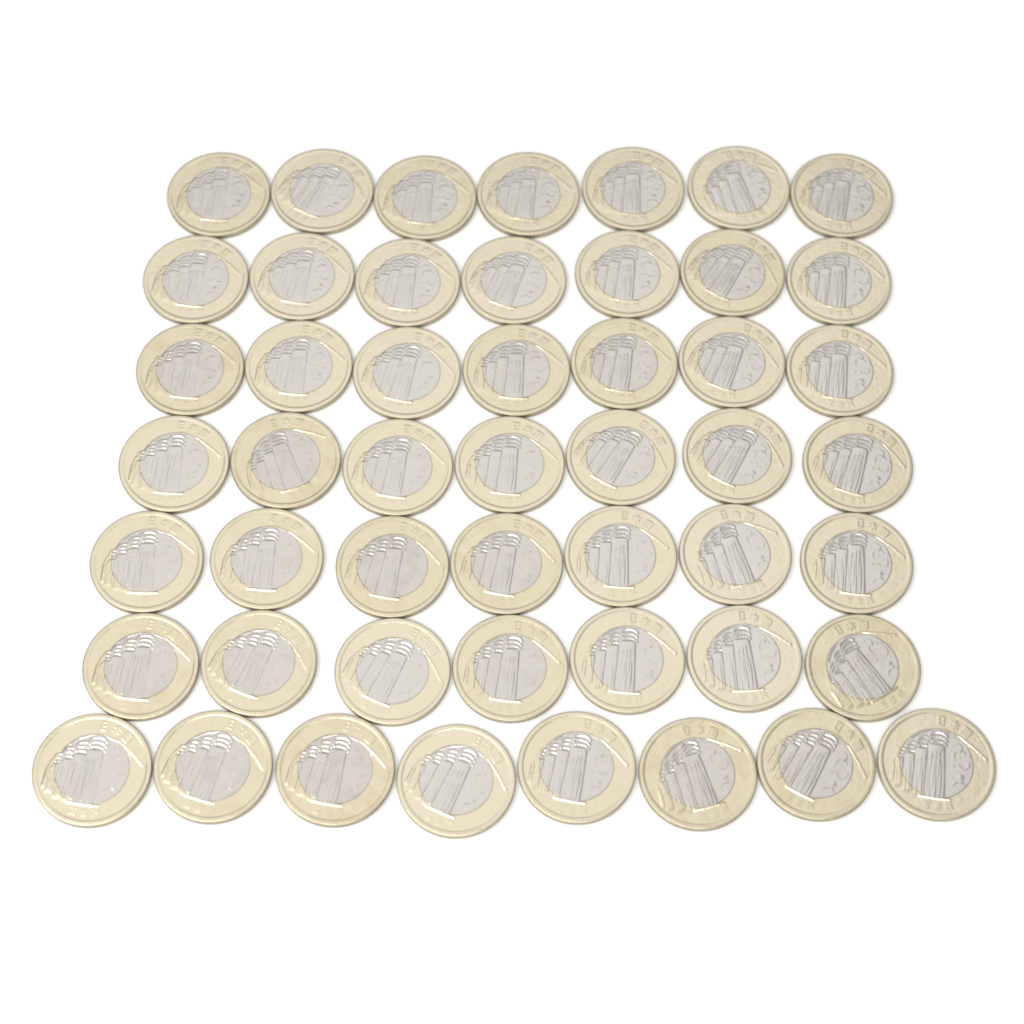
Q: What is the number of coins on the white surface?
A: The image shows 50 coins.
